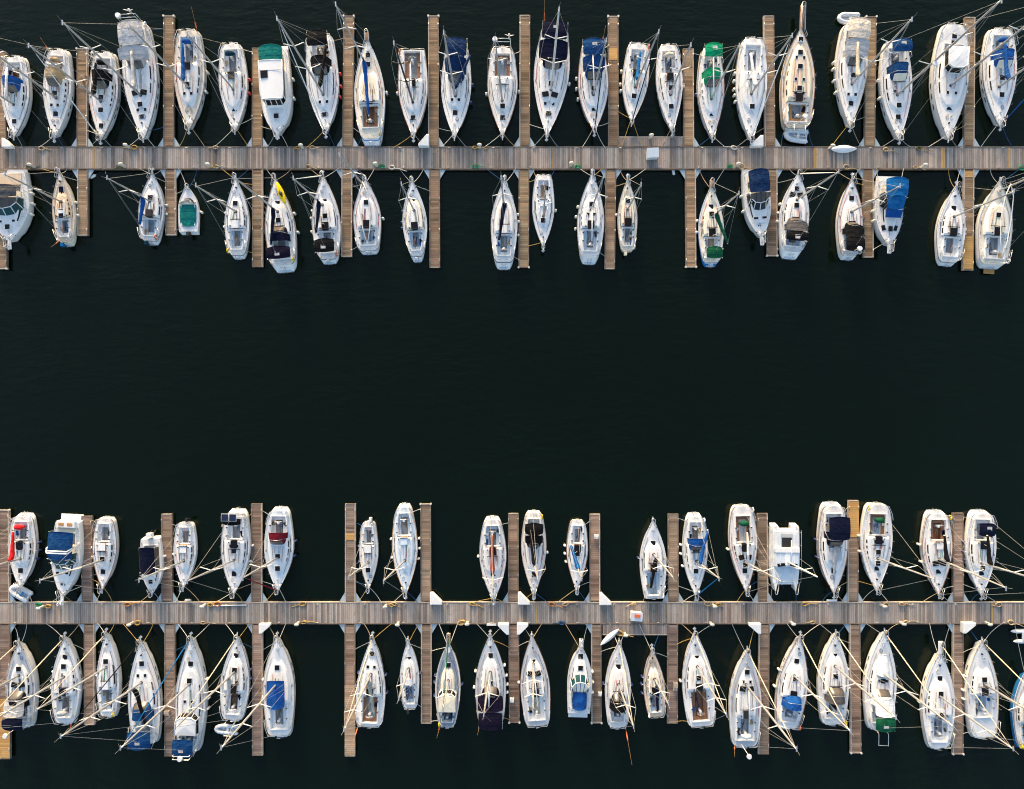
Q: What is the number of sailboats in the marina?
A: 78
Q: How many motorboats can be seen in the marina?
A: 8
